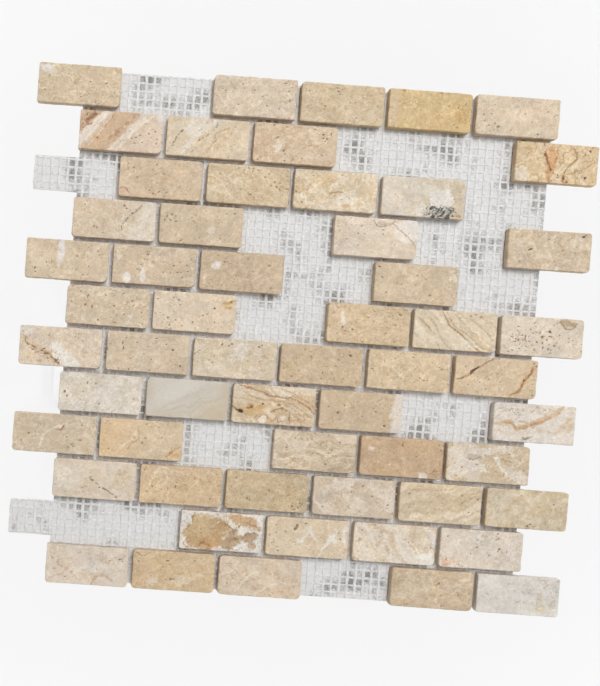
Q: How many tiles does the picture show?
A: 57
